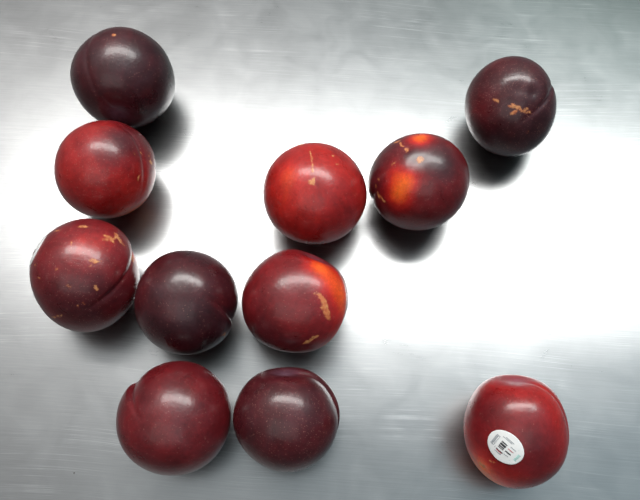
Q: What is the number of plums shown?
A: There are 11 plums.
